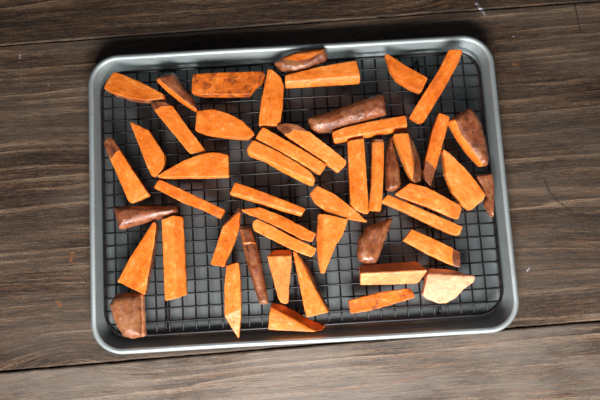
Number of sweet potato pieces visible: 49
